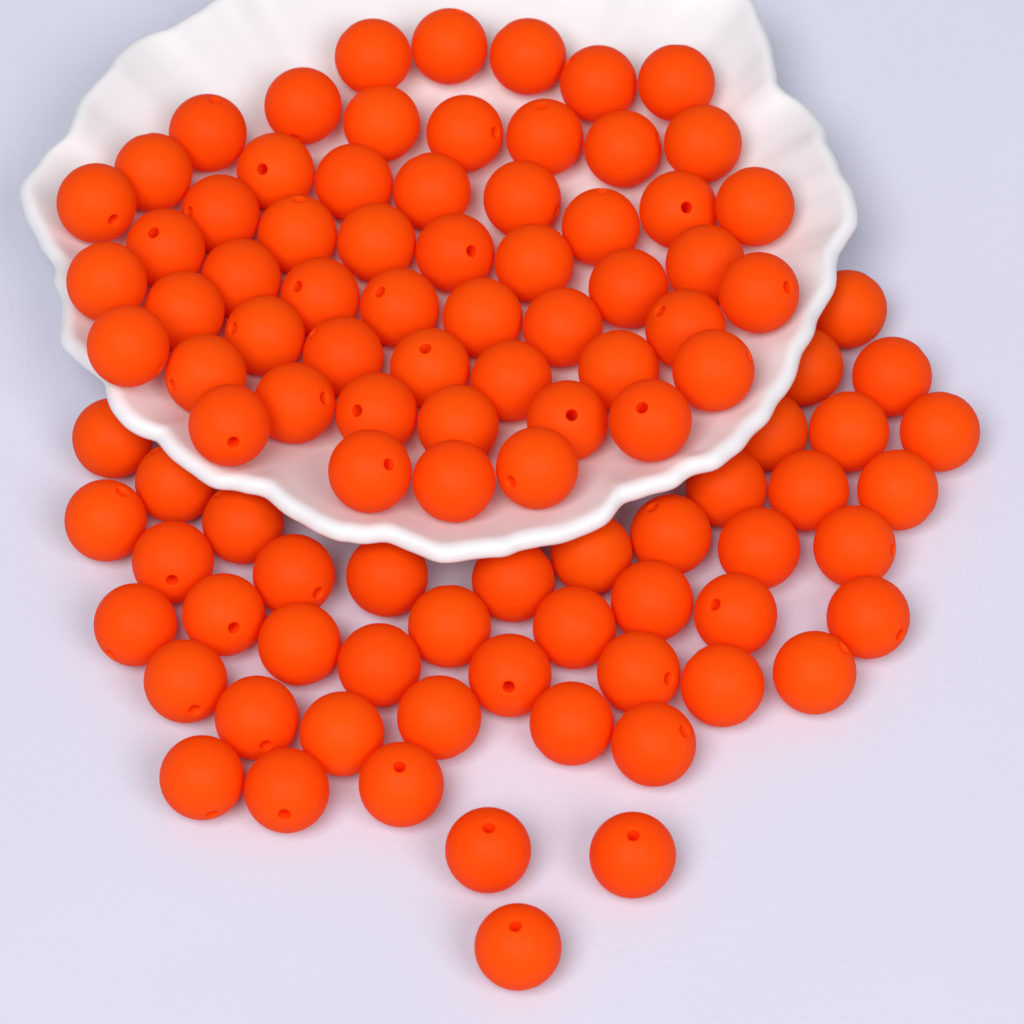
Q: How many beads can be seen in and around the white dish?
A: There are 101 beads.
